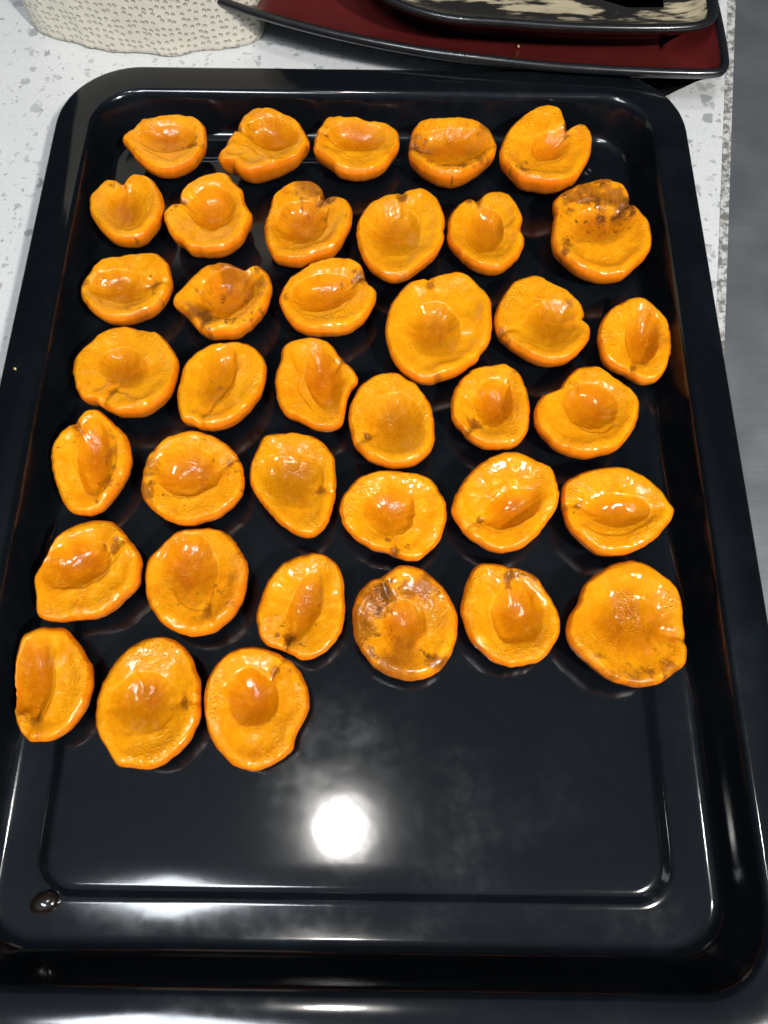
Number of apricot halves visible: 38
